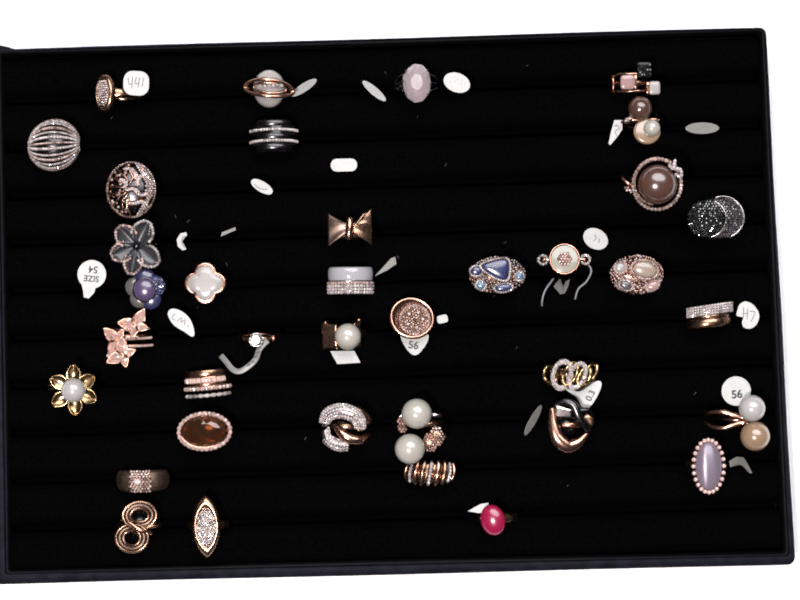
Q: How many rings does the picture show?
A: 37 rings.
